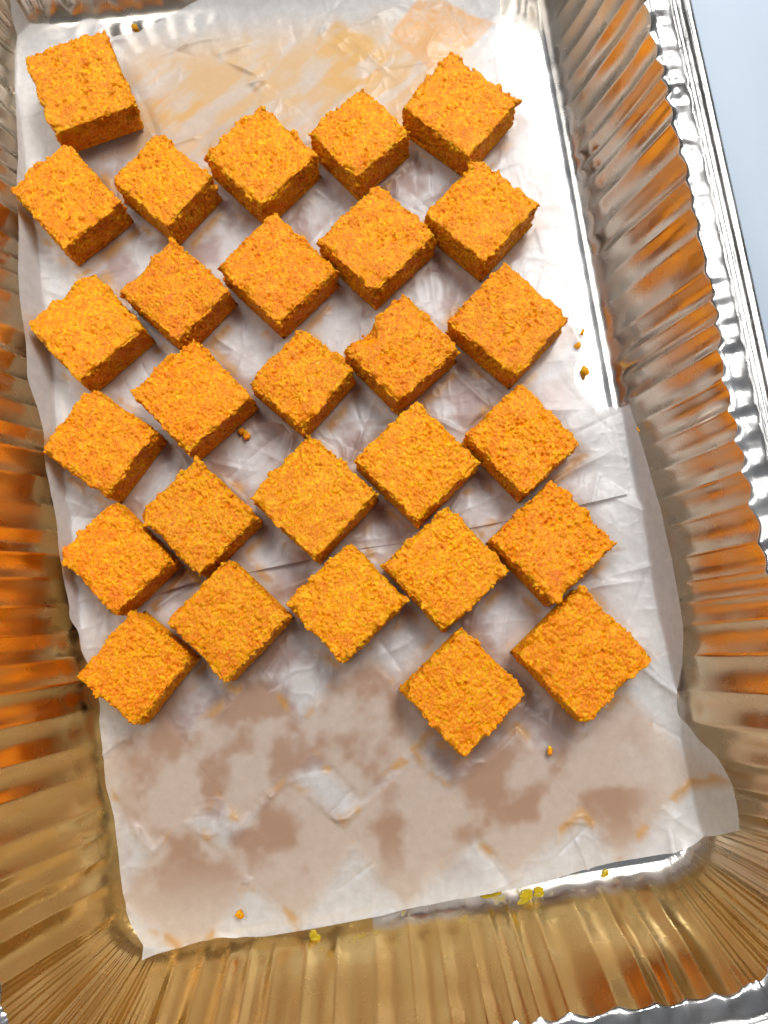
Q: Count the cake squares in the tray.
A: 28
